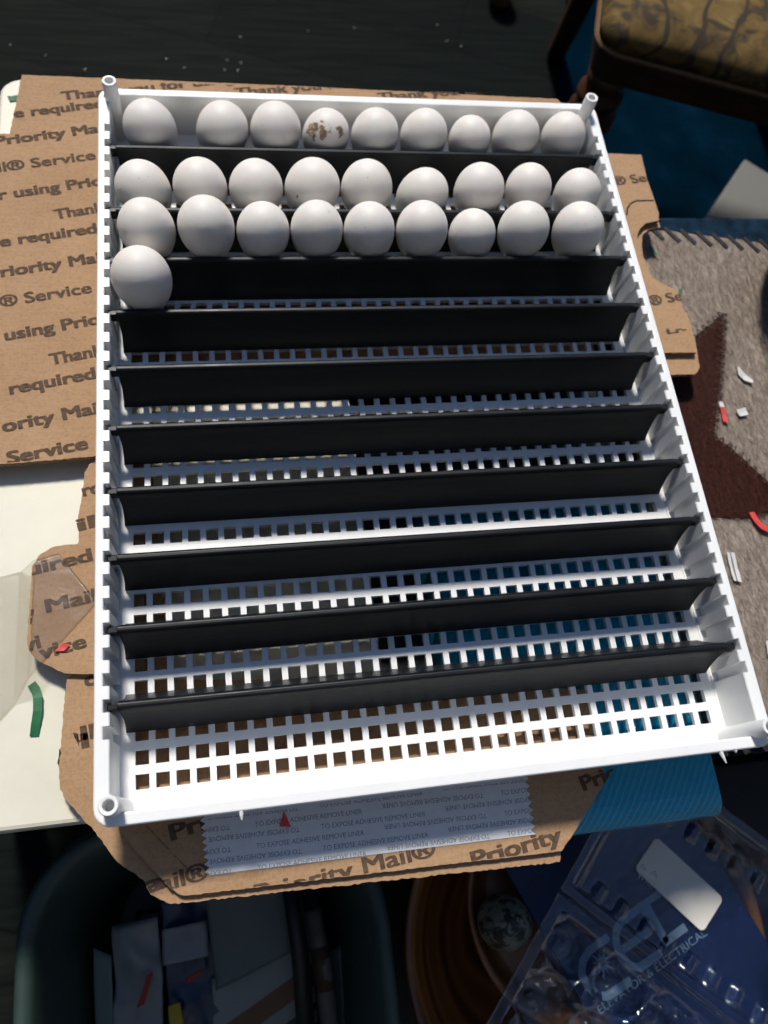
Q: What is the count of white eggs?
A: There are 28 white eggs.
